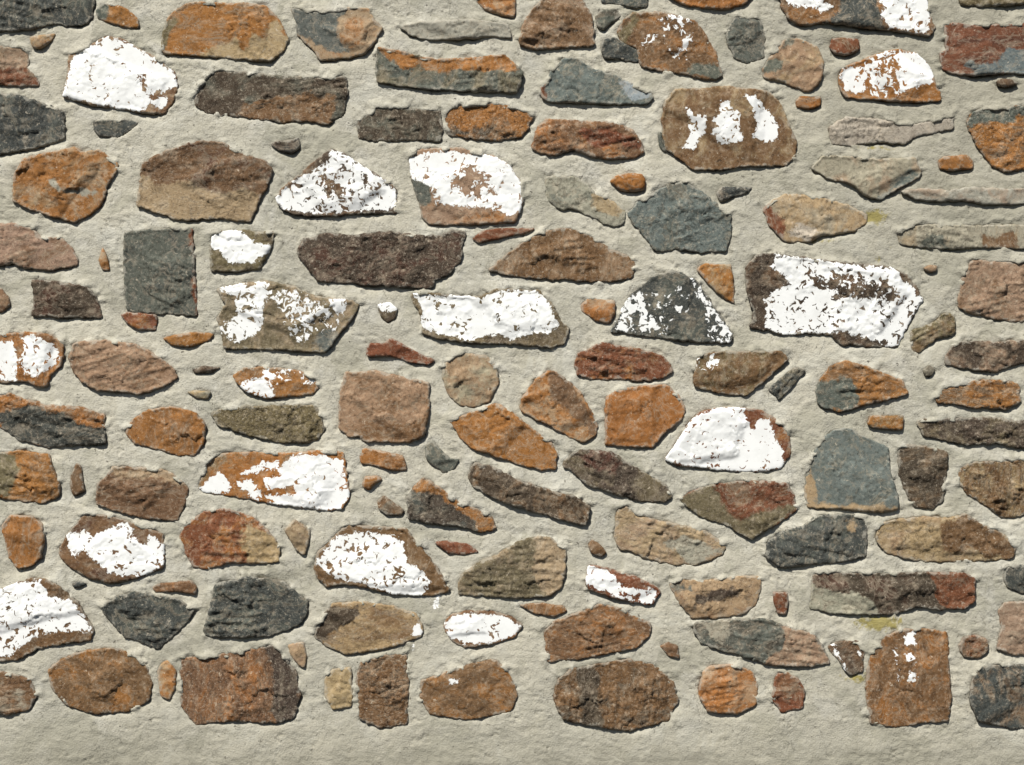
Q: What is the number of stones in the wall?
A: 153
